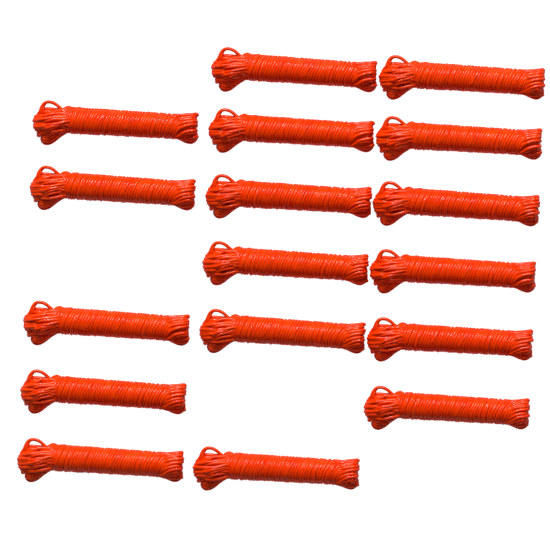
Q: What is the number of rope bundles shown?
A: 17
